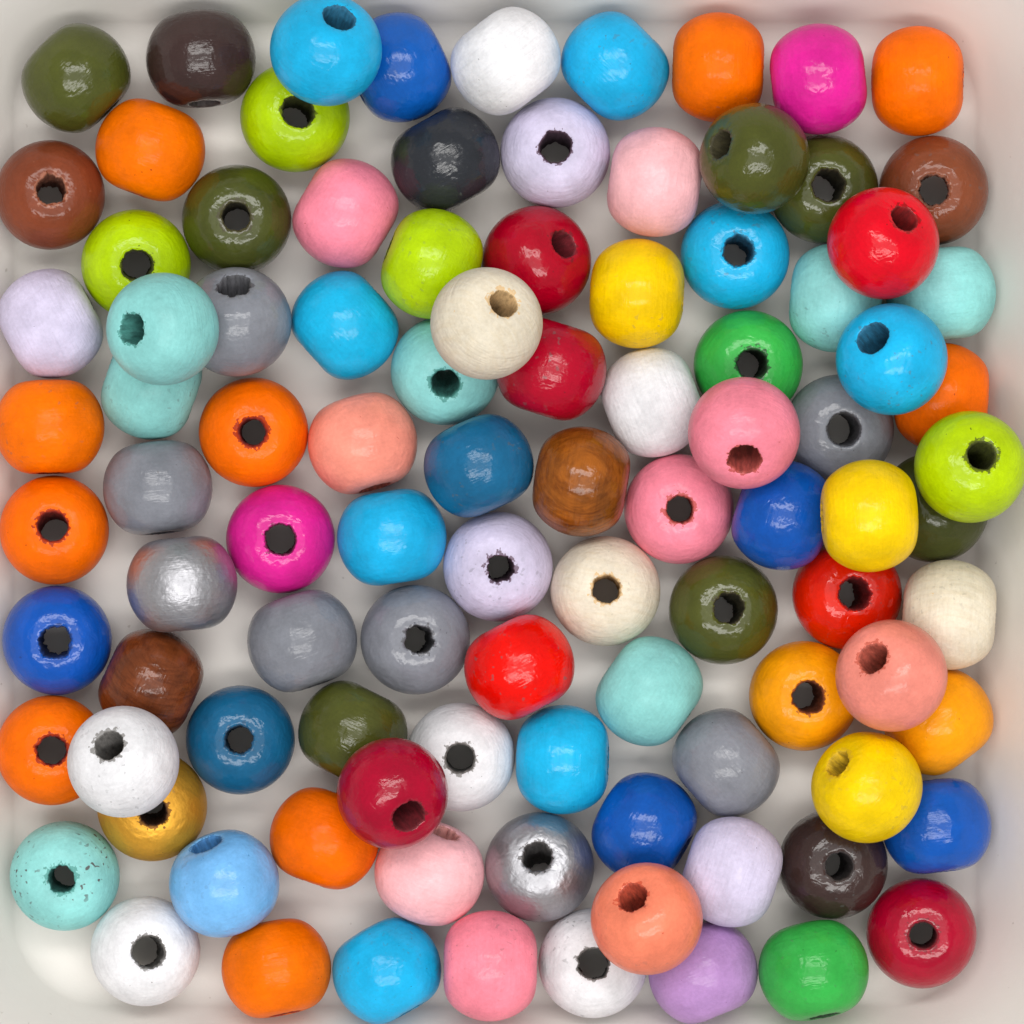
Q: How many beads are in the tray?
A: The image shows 99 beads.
